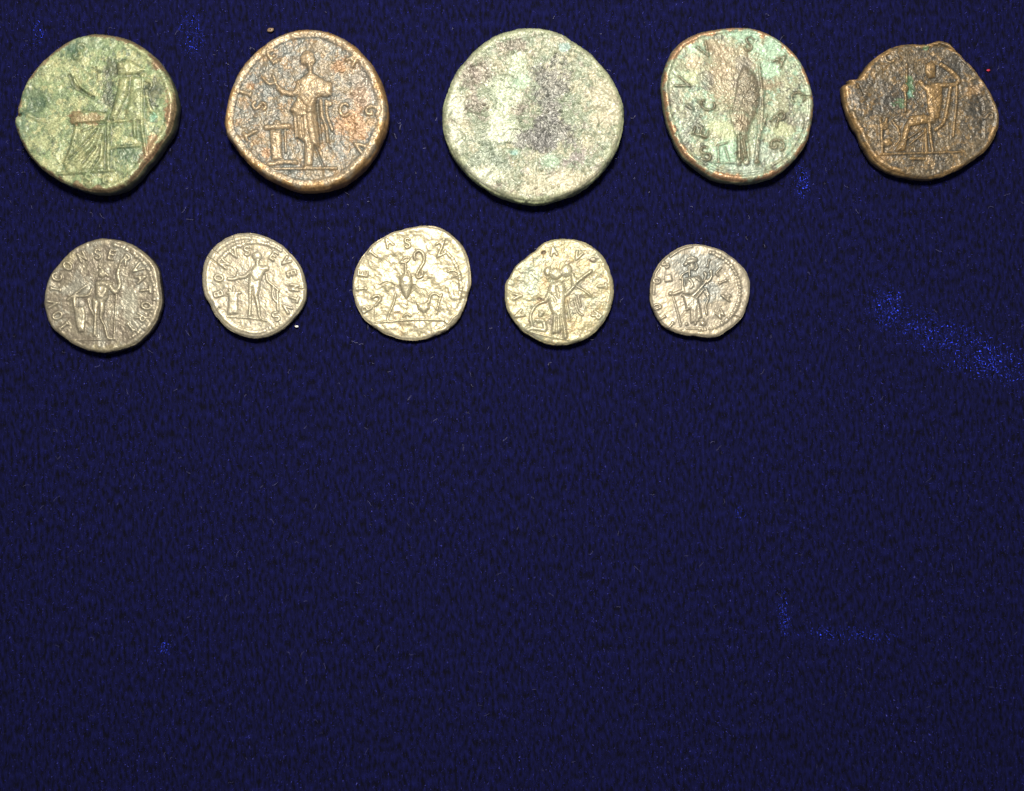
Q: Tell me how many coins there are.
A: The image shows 10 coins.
